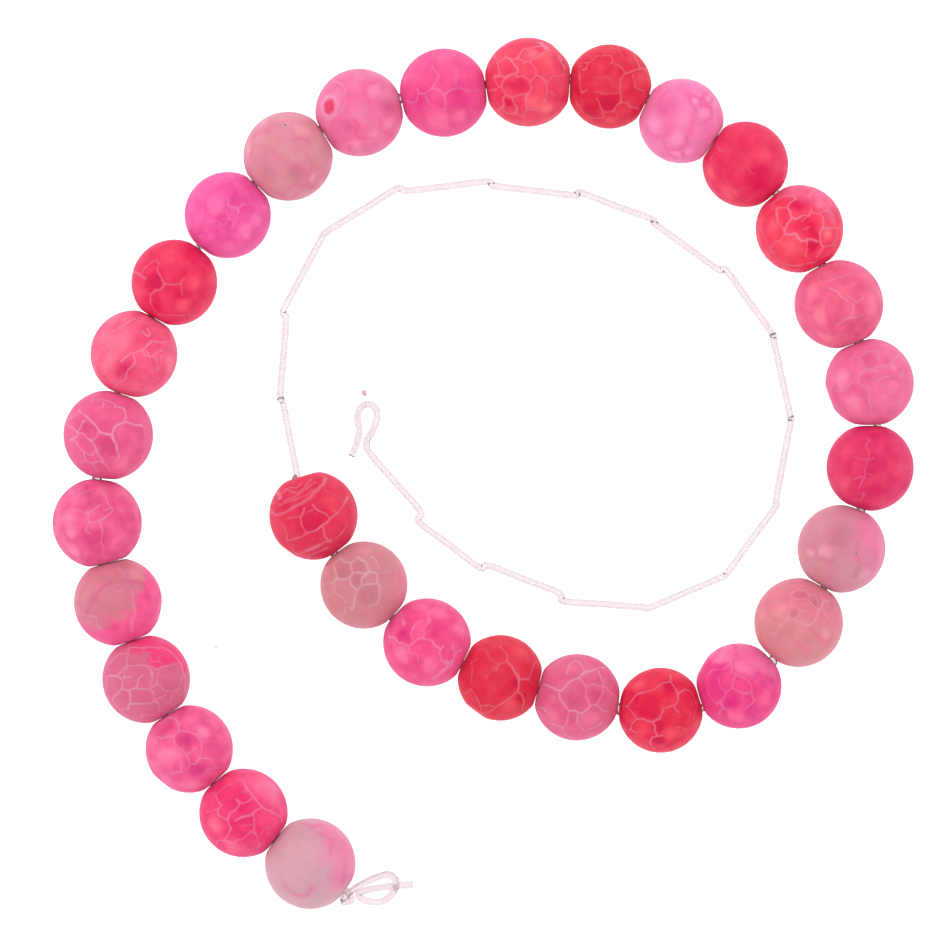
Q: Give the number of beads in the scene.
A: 30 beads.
